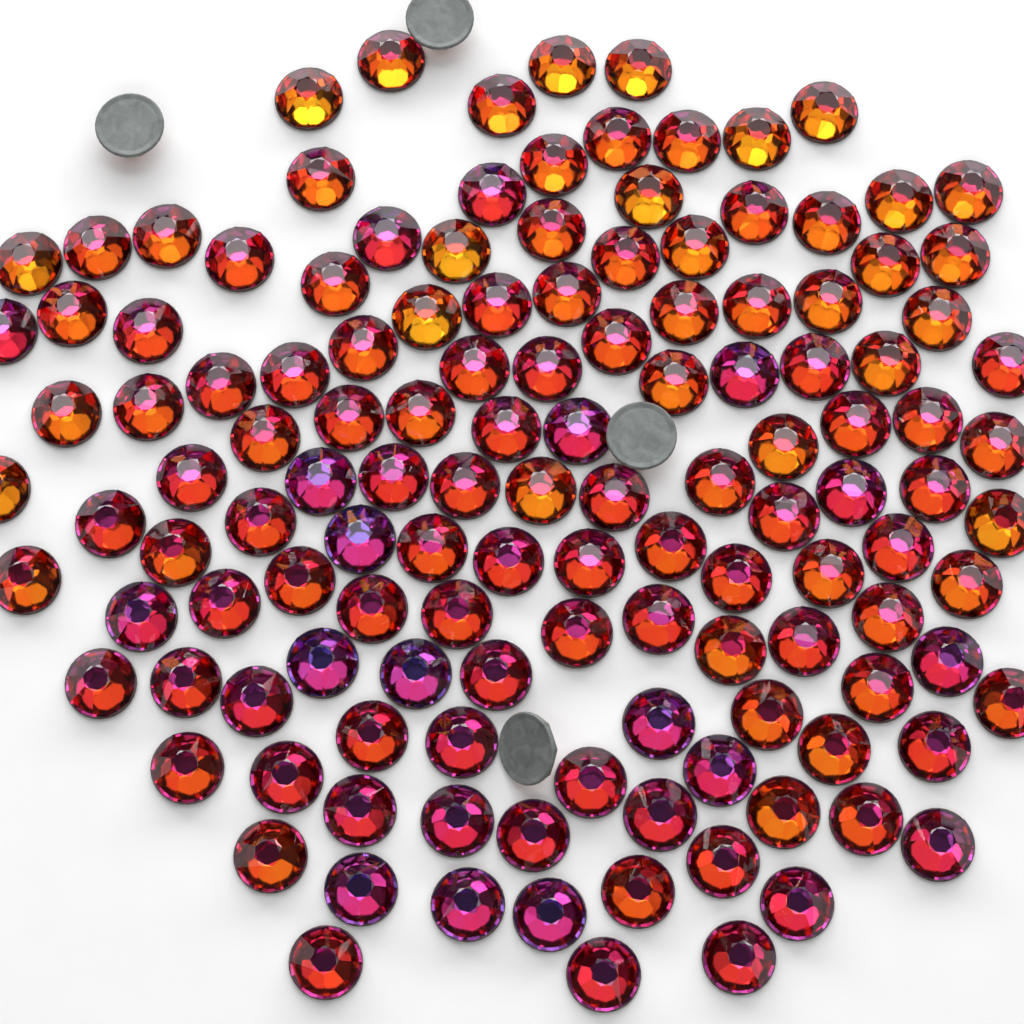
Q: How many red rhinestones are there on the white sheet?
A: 132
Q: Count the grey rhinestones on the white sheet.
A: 4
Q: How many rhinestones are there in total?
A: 136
